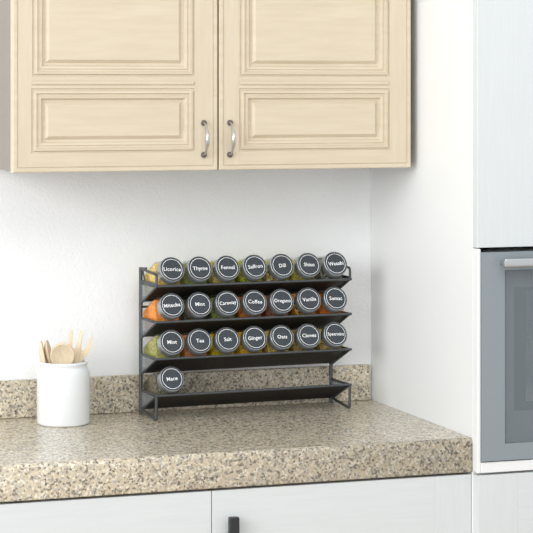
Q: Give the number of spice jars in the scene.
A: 22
